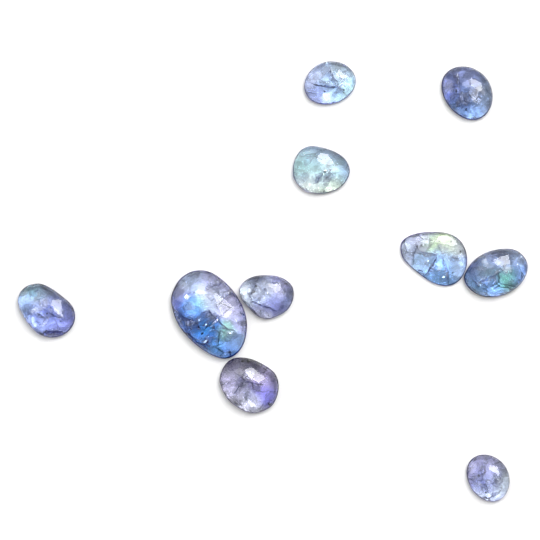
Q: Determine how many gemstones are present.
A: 10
